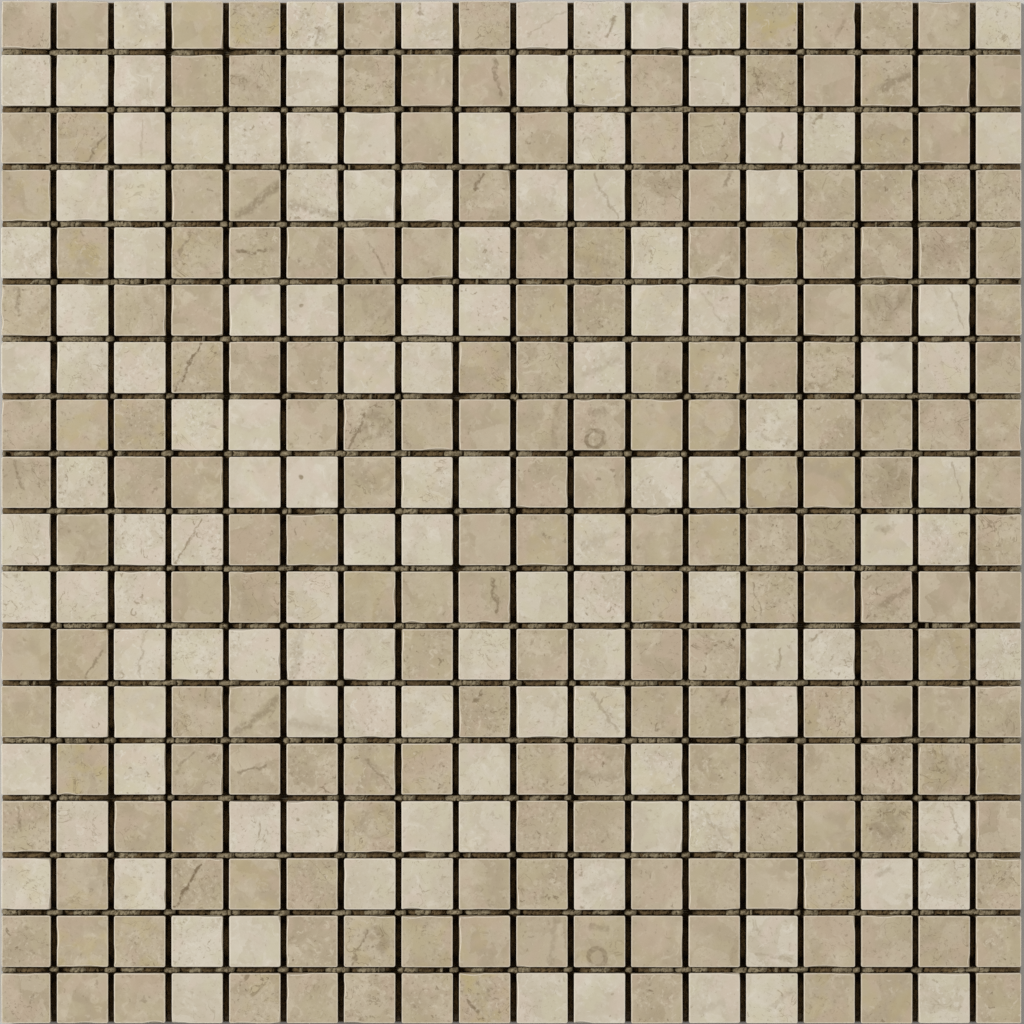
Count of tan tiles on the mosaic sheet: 199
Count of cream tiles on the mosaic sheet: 125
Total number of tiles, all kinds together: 324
